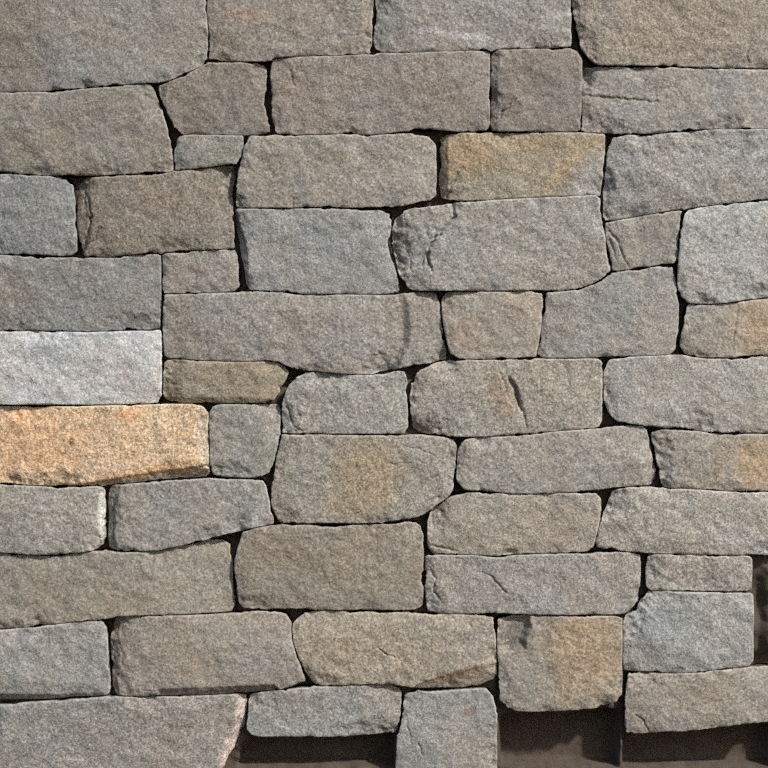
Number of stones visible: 52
